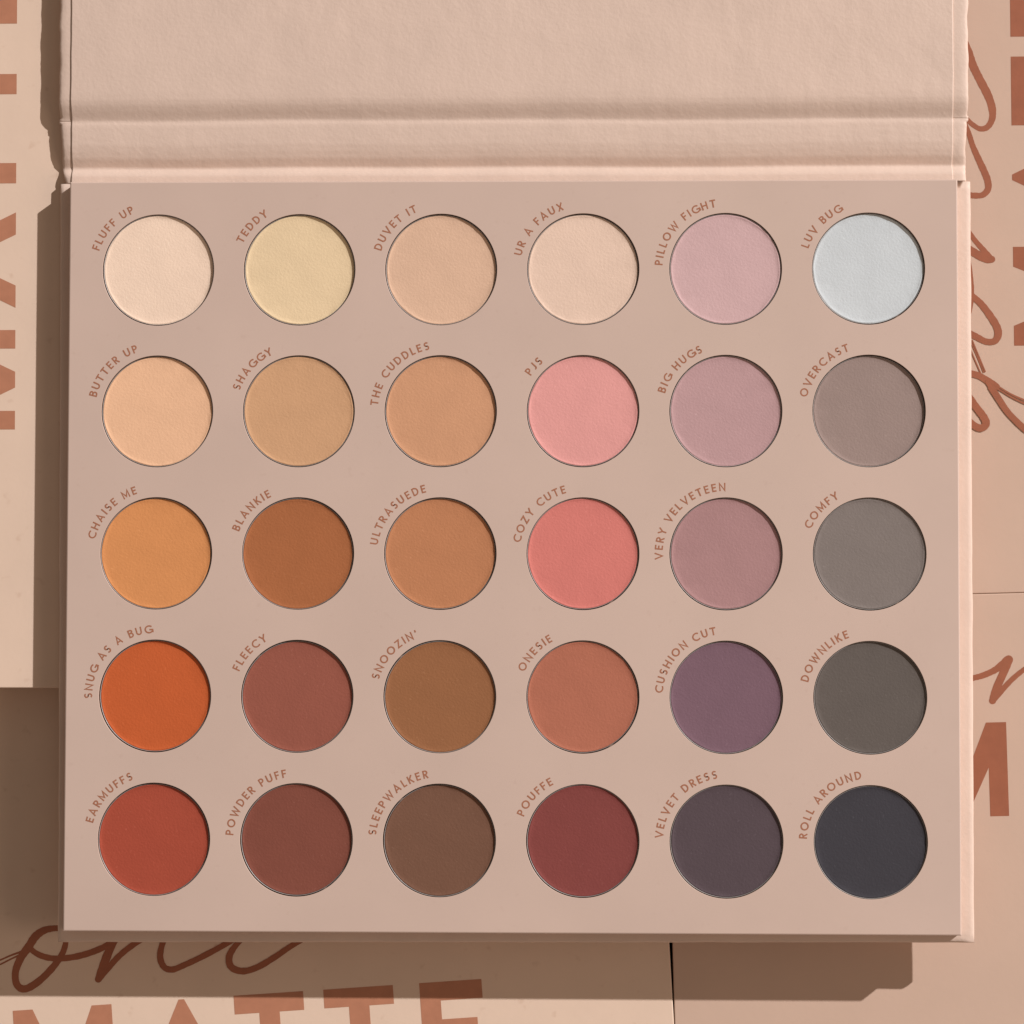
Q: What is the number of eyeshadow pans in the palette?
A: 30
